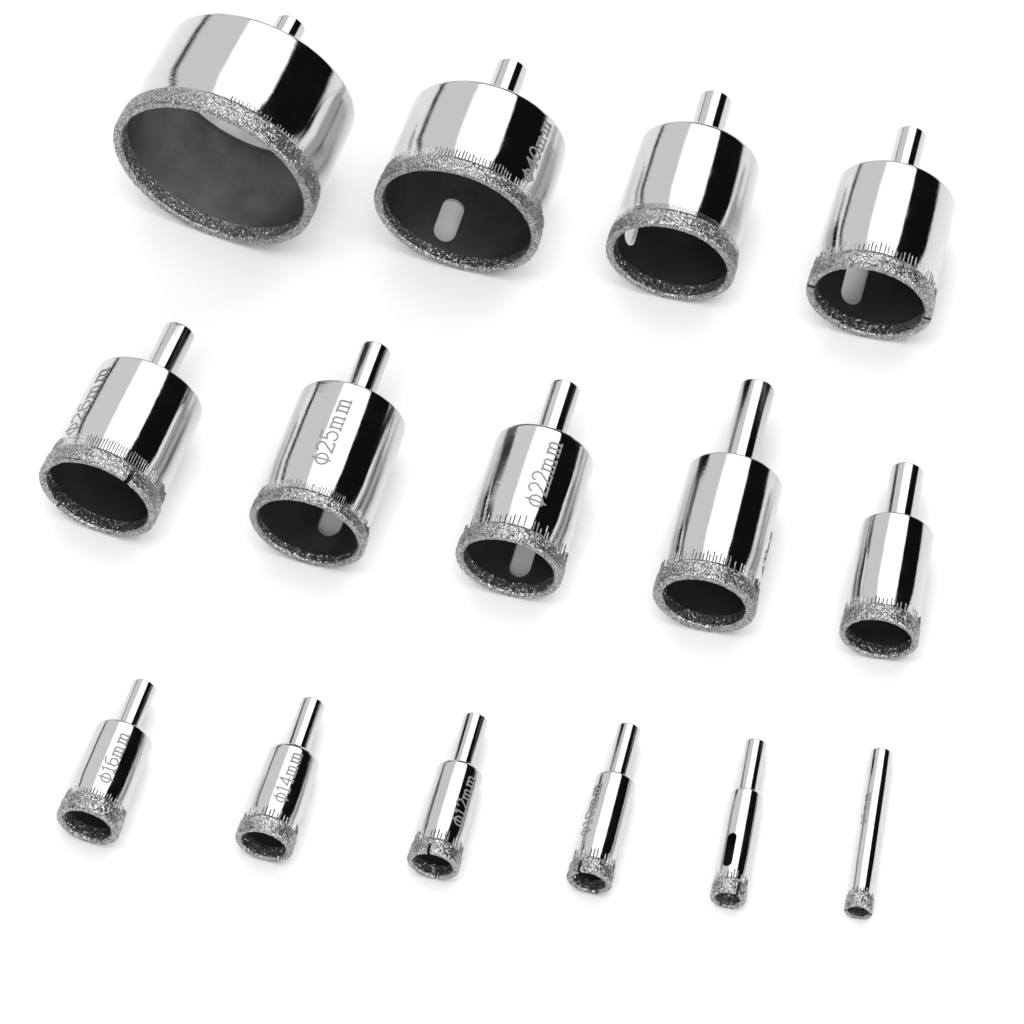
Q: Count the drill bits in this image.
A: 15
